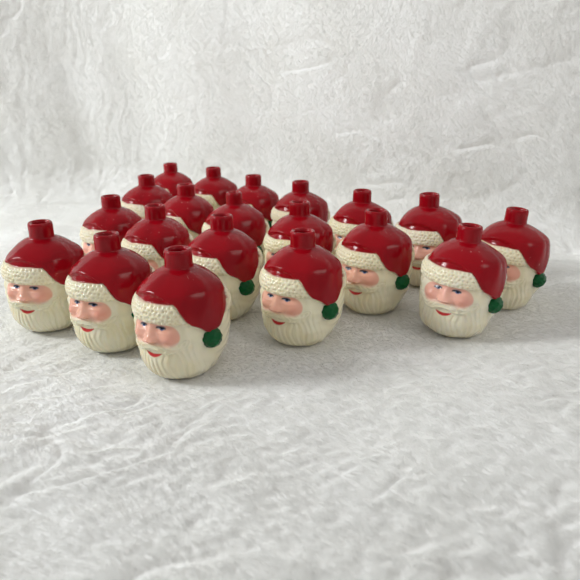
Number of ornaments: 20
